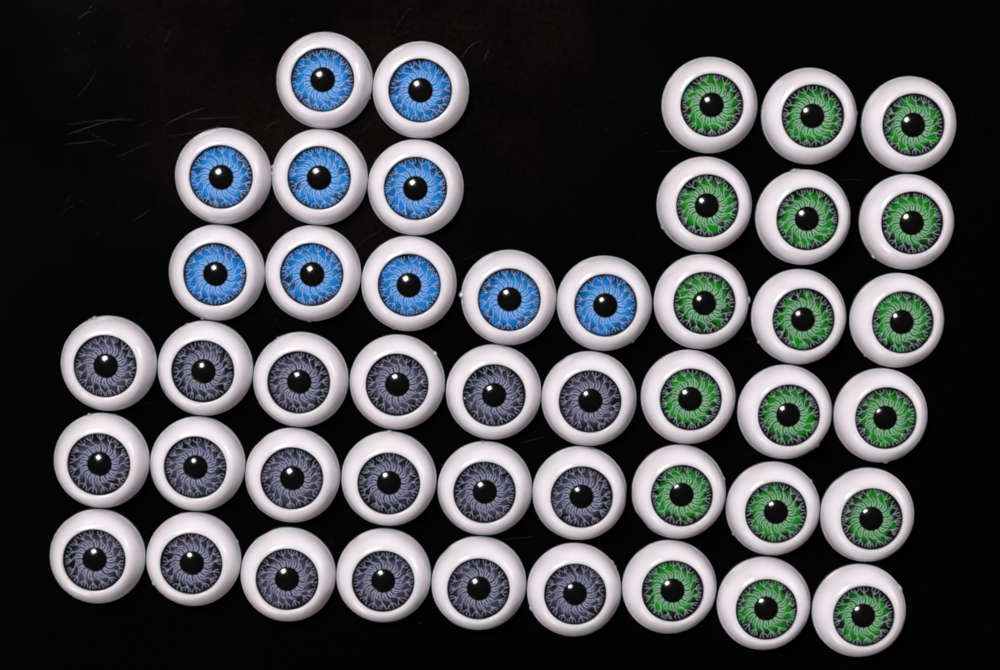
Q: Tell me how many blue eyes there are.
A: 10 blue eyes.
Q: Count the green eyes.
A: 18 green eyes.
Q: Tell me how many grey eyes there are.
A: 18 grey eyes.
